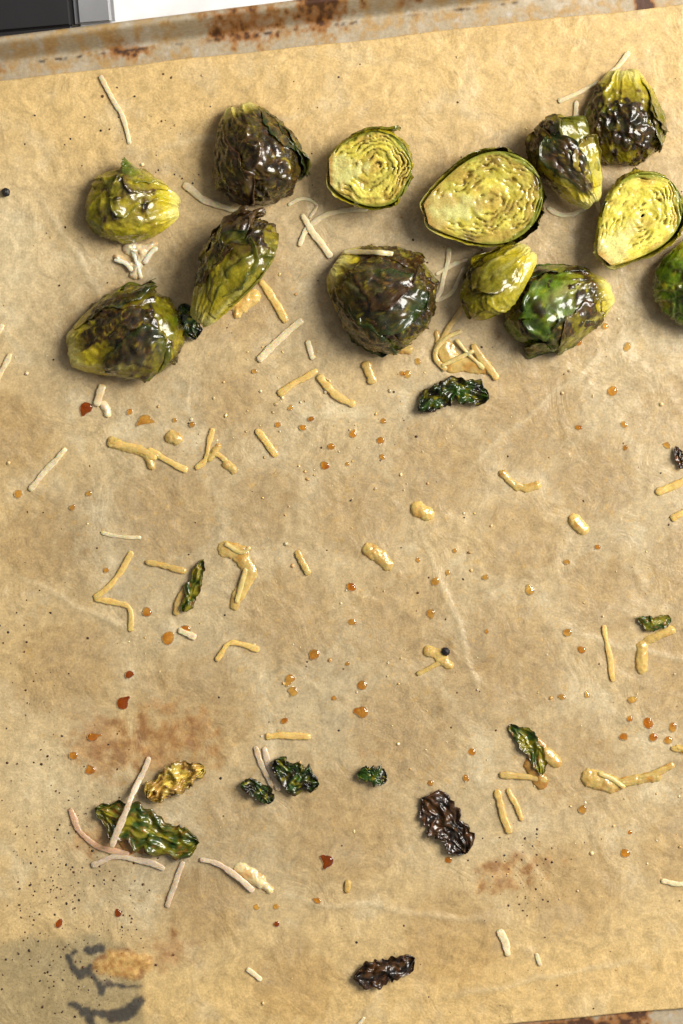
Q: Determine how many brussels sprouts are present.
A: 13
